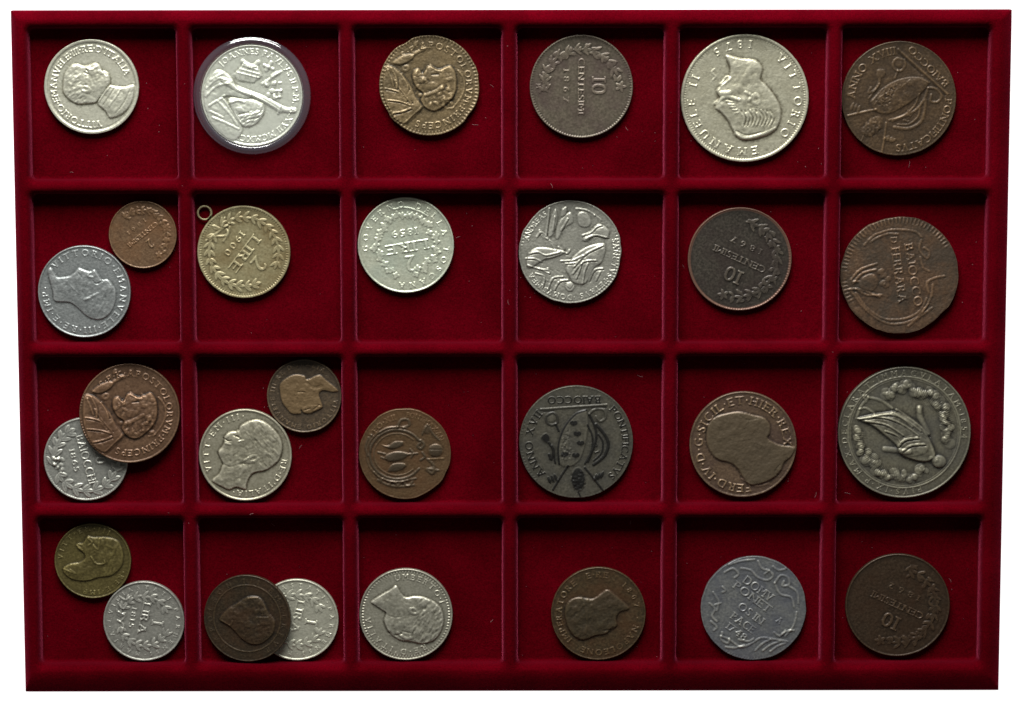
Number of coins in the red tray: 29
